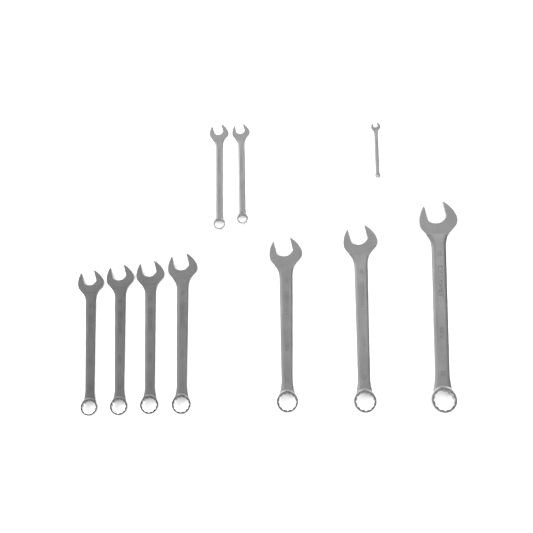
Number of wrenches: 10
